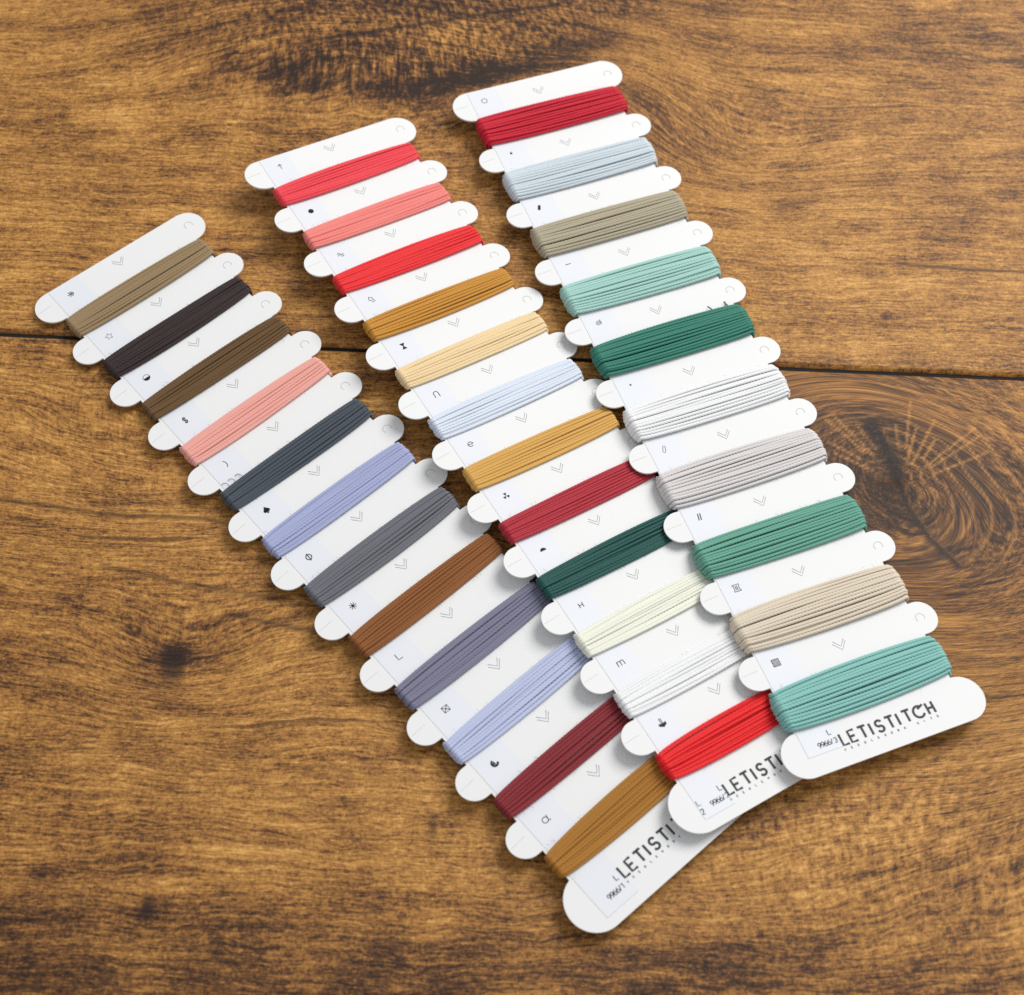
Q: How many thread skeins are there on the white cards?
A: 34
